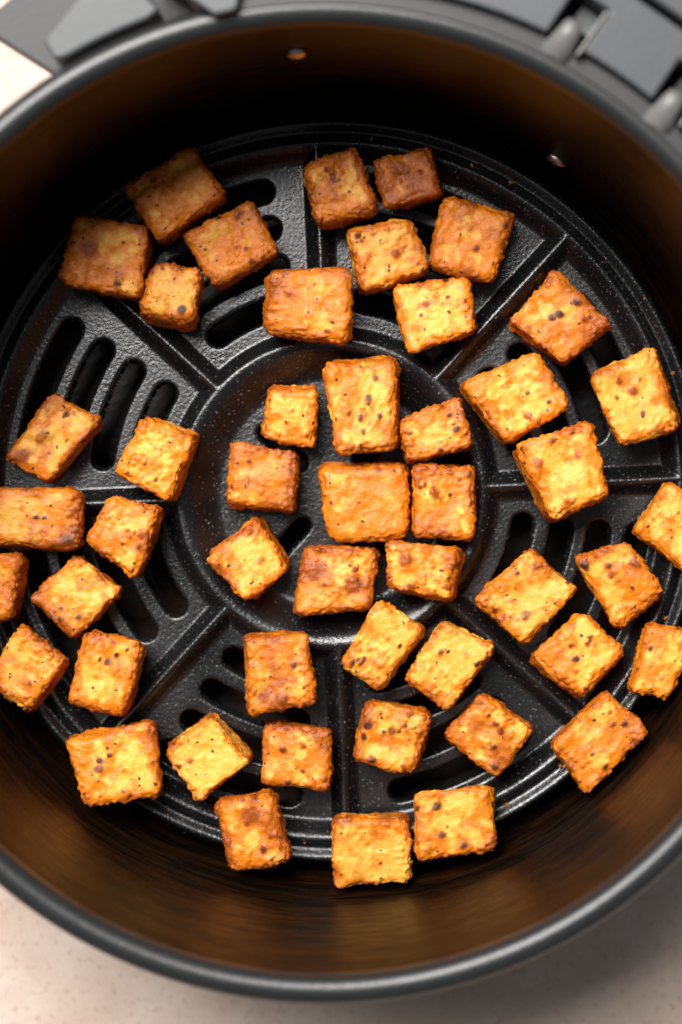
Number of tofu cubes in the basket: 48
